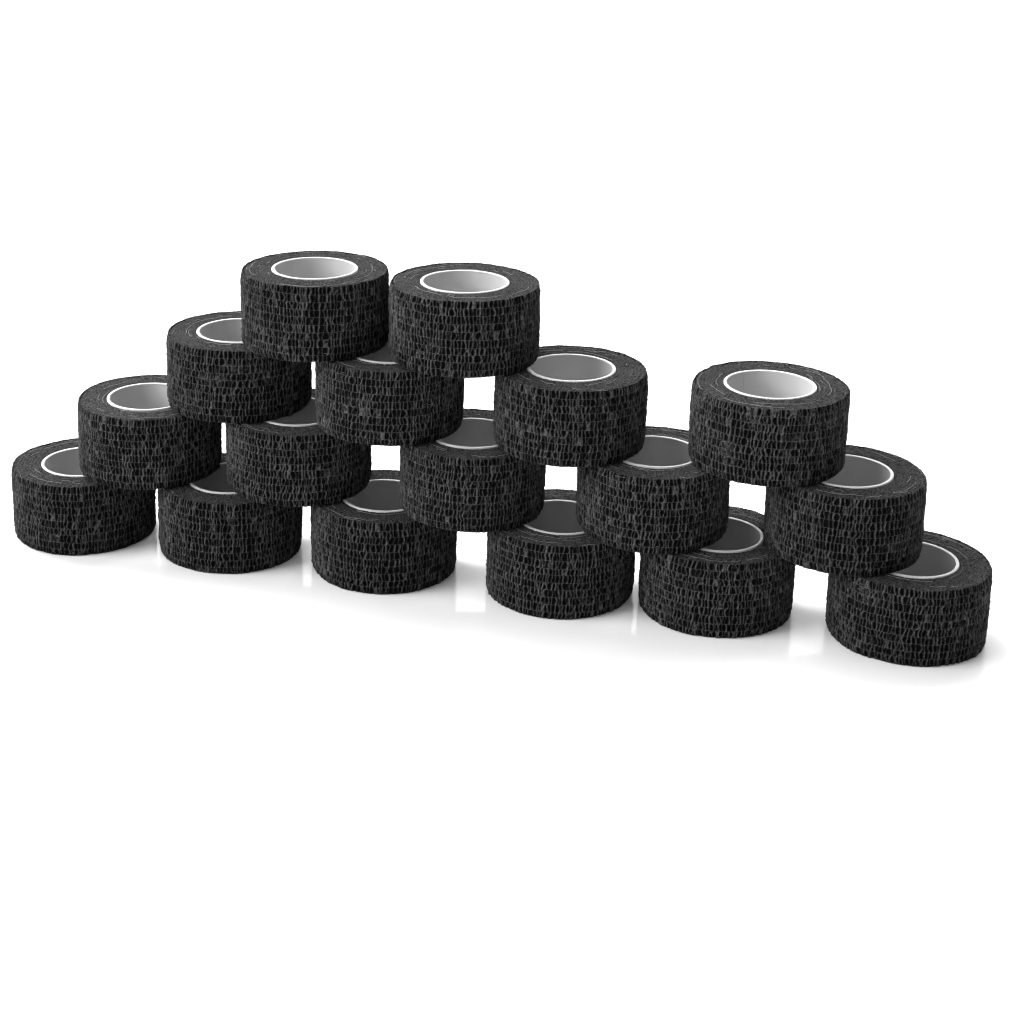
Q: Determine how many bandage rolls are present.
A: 17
